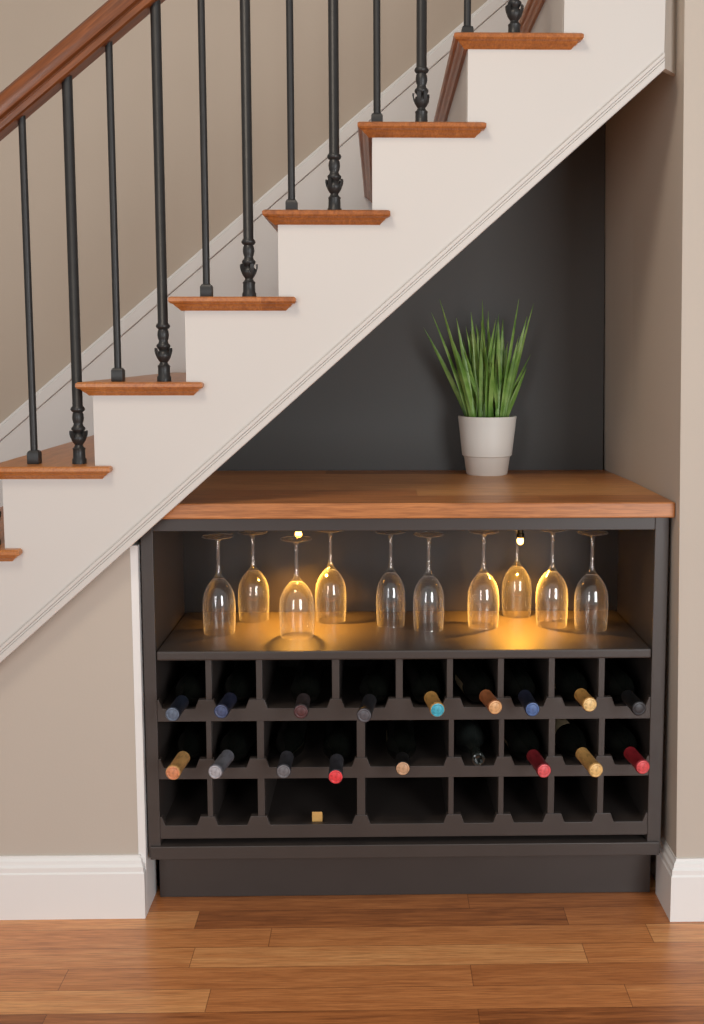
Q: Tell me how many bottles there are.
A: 18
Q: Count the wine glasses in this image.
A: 10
